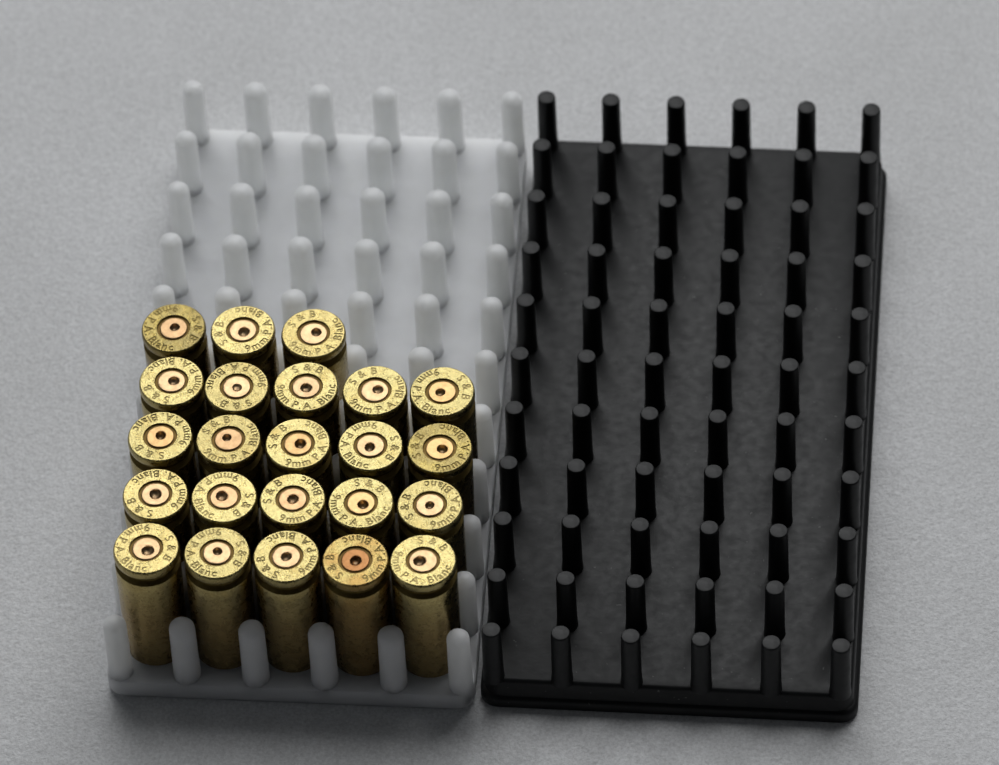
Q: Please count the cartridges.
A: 23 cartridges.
